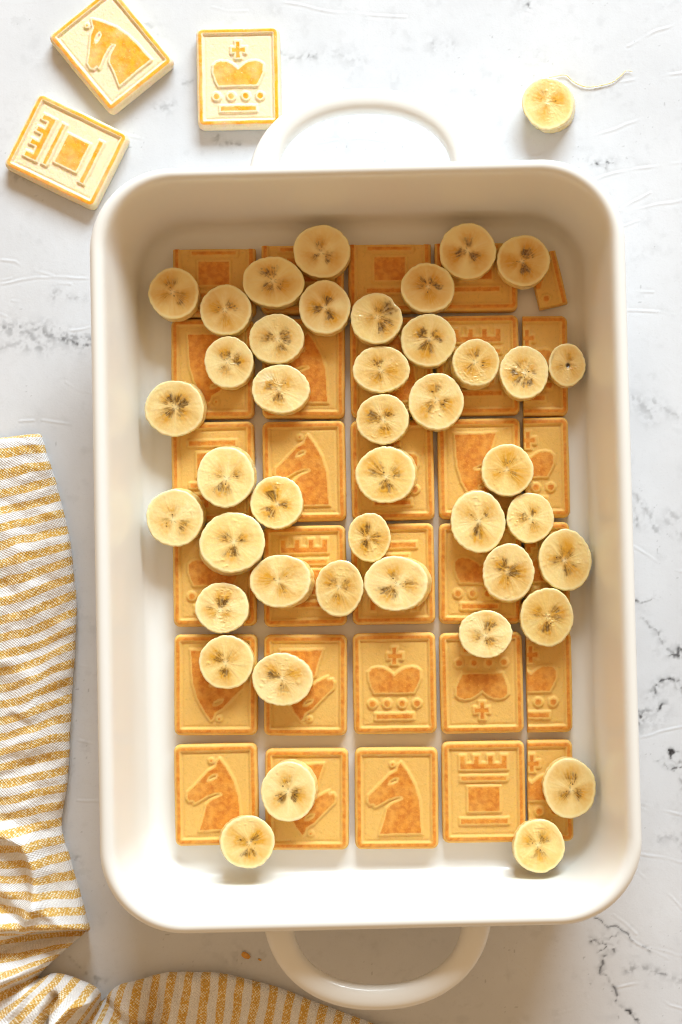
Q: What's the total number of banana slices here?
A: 44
